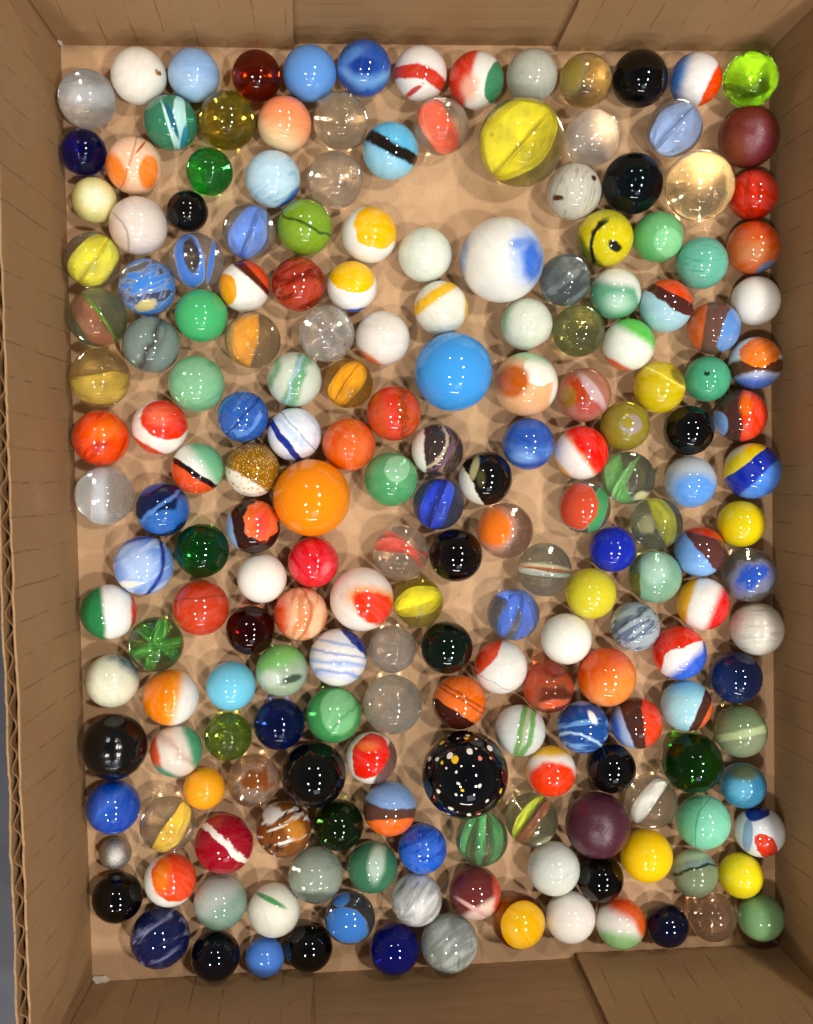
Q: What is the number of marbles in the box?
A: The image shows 200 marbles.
